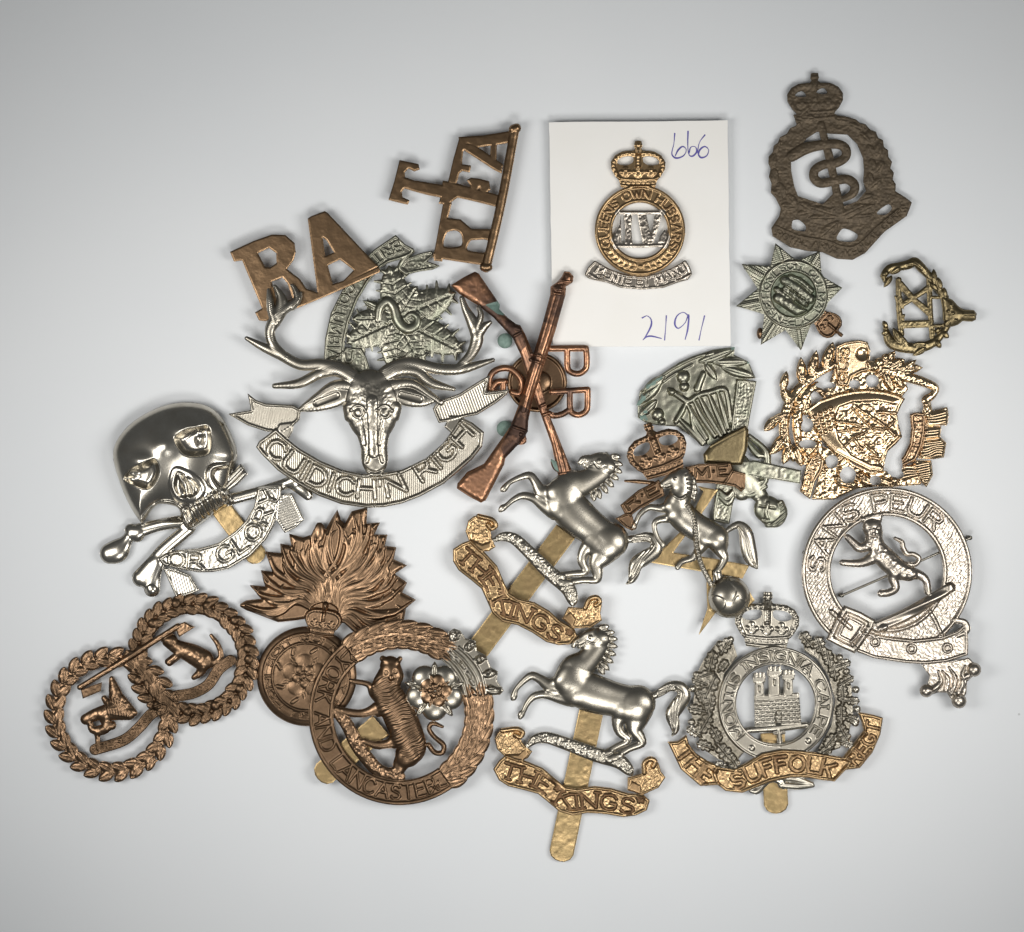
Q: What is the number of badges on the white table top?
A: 20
